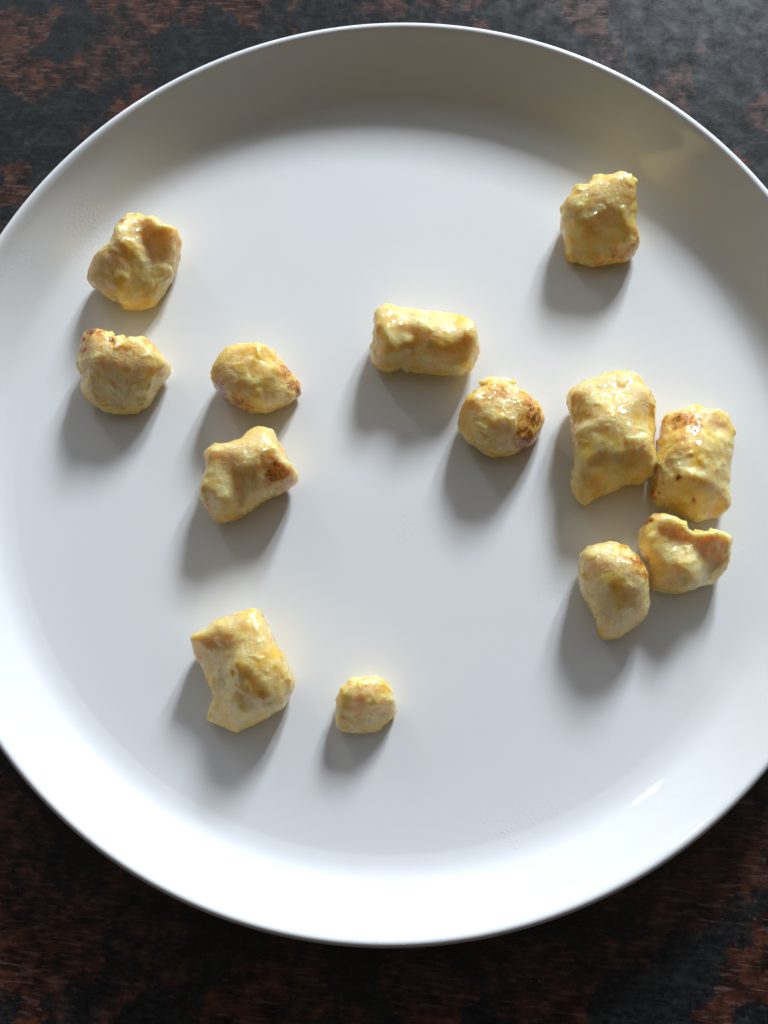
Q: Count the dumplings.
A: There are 13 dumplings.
